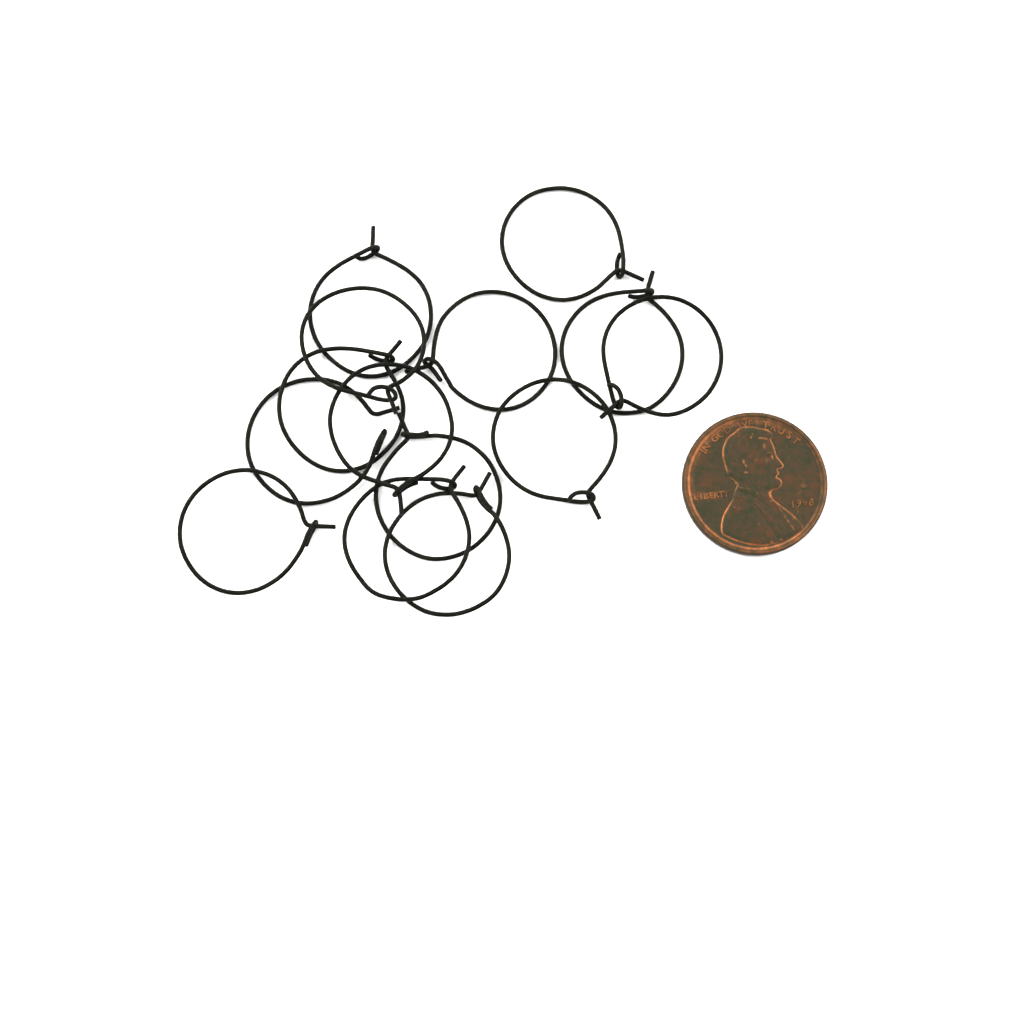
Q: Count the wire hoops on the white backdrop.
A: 14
